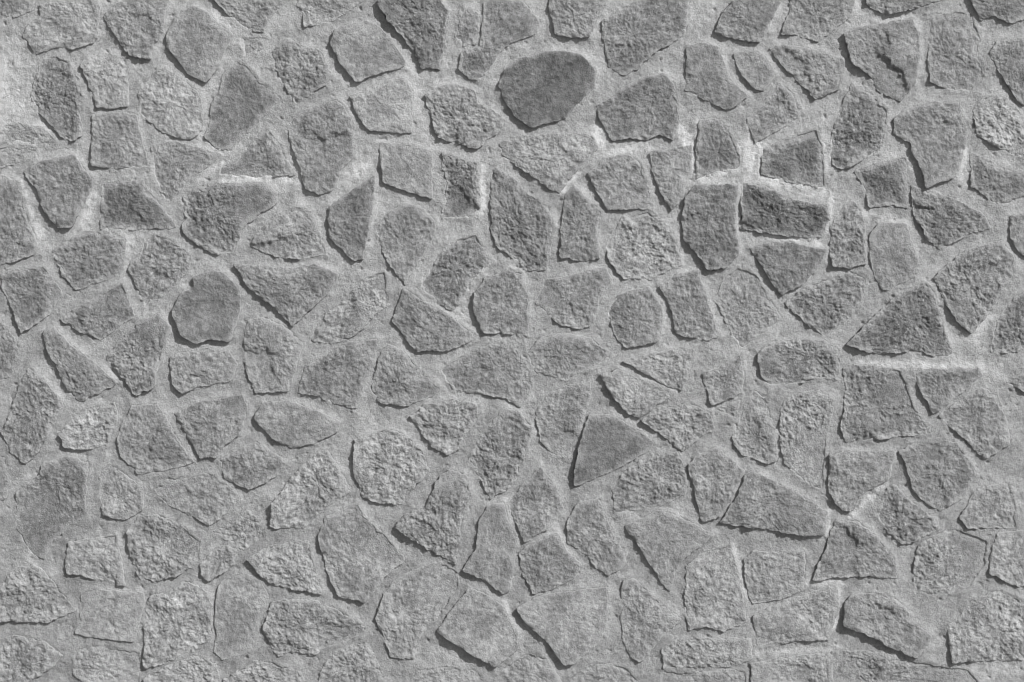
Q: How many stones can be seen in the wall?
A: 171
